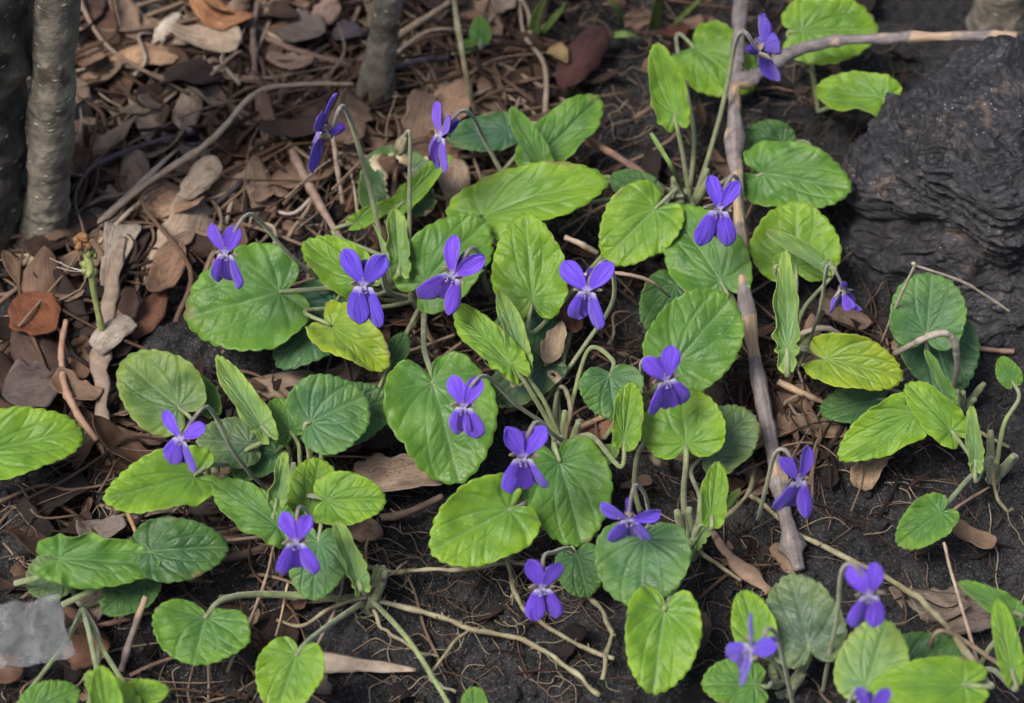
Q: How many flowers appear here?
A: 20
